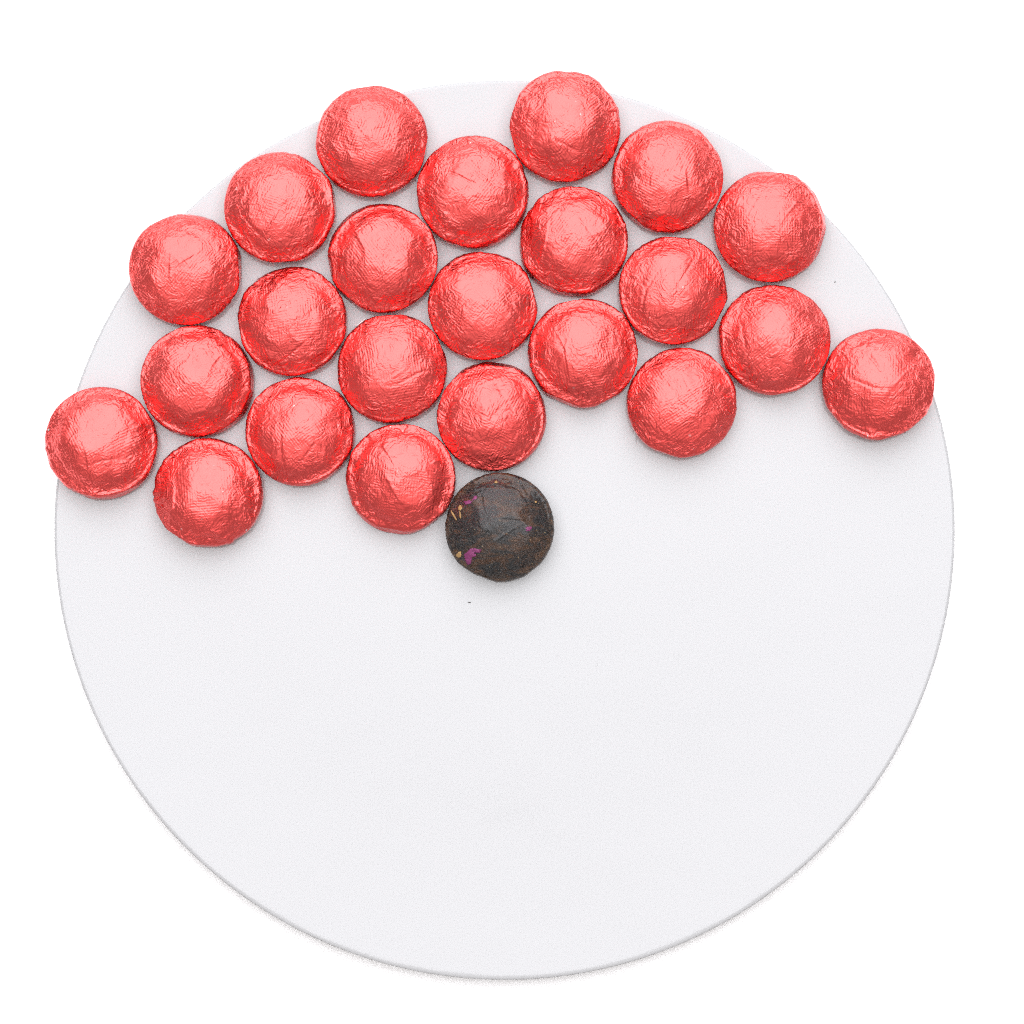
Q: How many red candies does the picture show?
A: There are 23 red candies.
